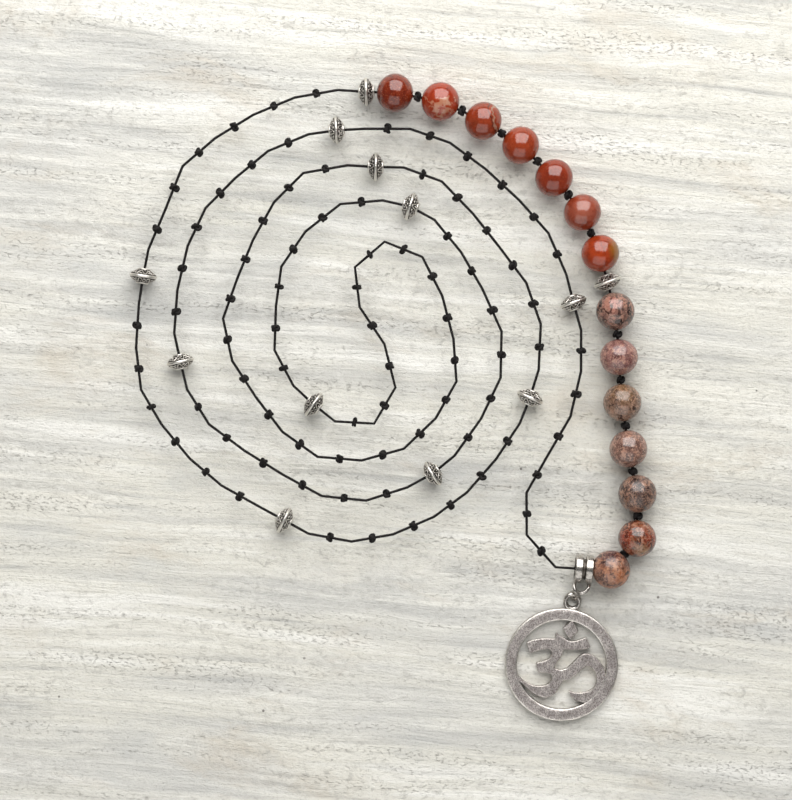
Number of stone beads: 14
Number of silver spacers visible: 12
